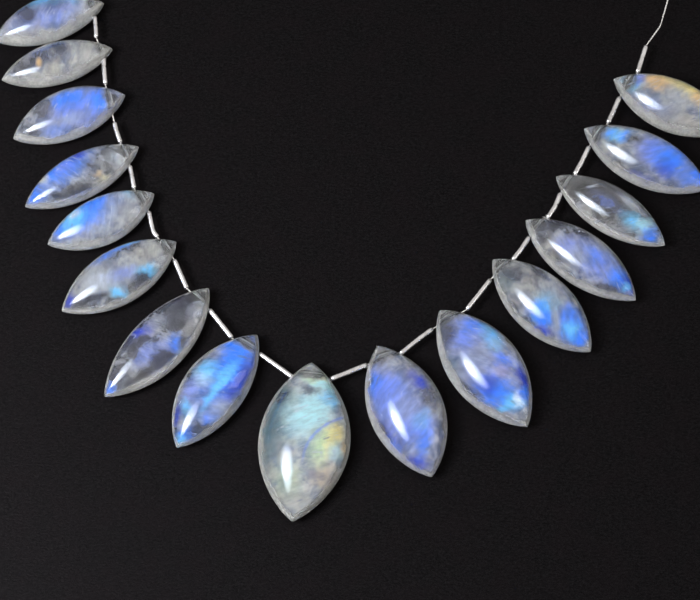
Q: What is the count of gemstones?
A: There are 16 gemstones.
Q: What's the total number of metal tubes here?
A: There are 16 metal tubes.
